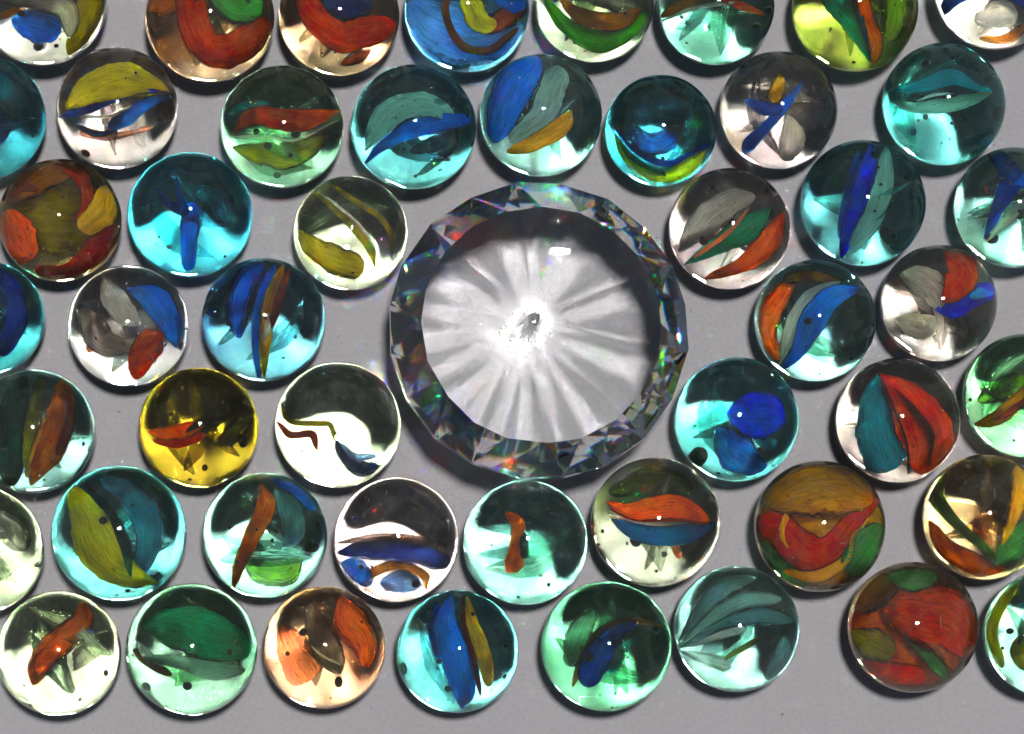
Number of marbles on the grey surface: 49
